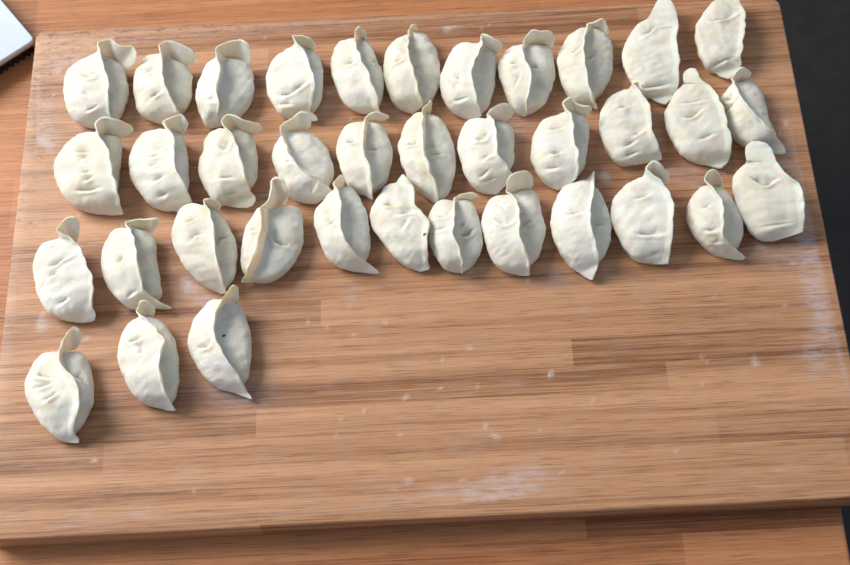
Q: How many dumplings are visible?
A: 37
